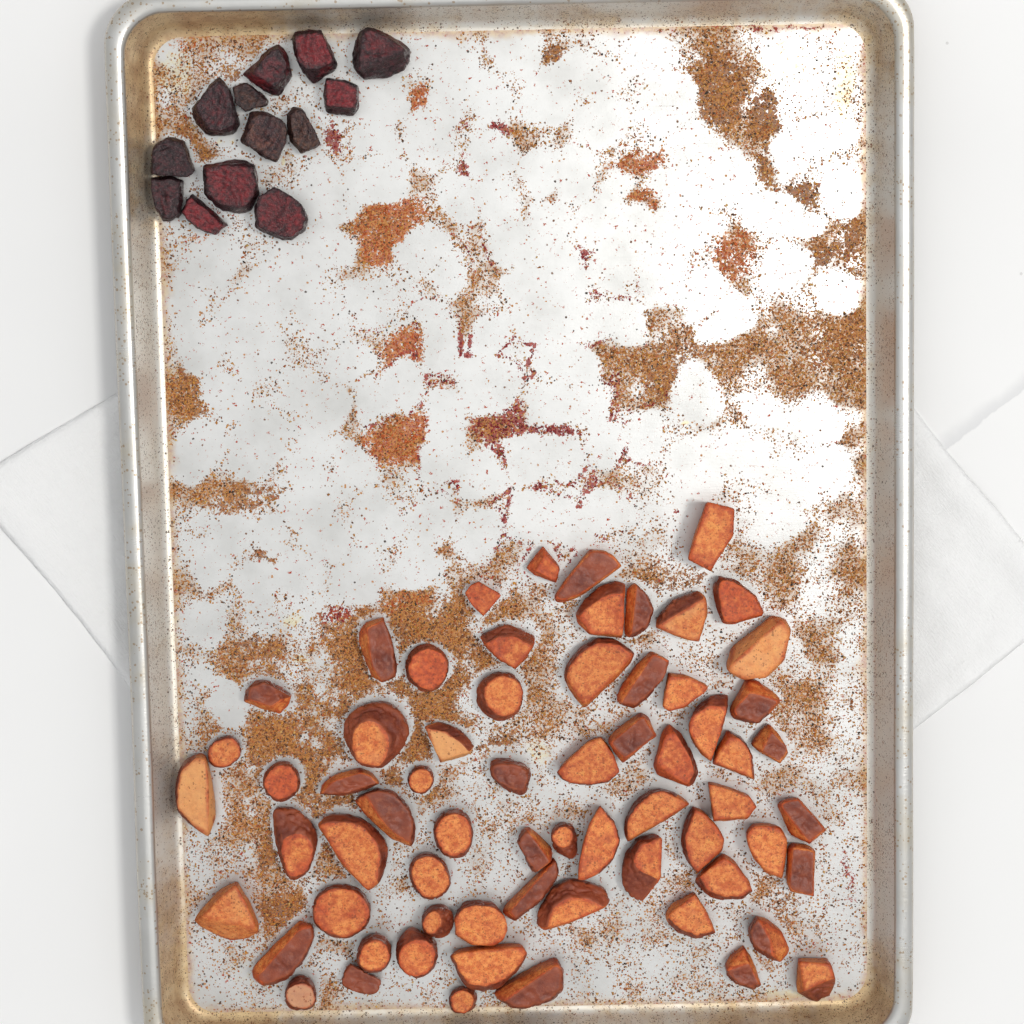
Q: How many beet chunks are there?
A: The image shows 13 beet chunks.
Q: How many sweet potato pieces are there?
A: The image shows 66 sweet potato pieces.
